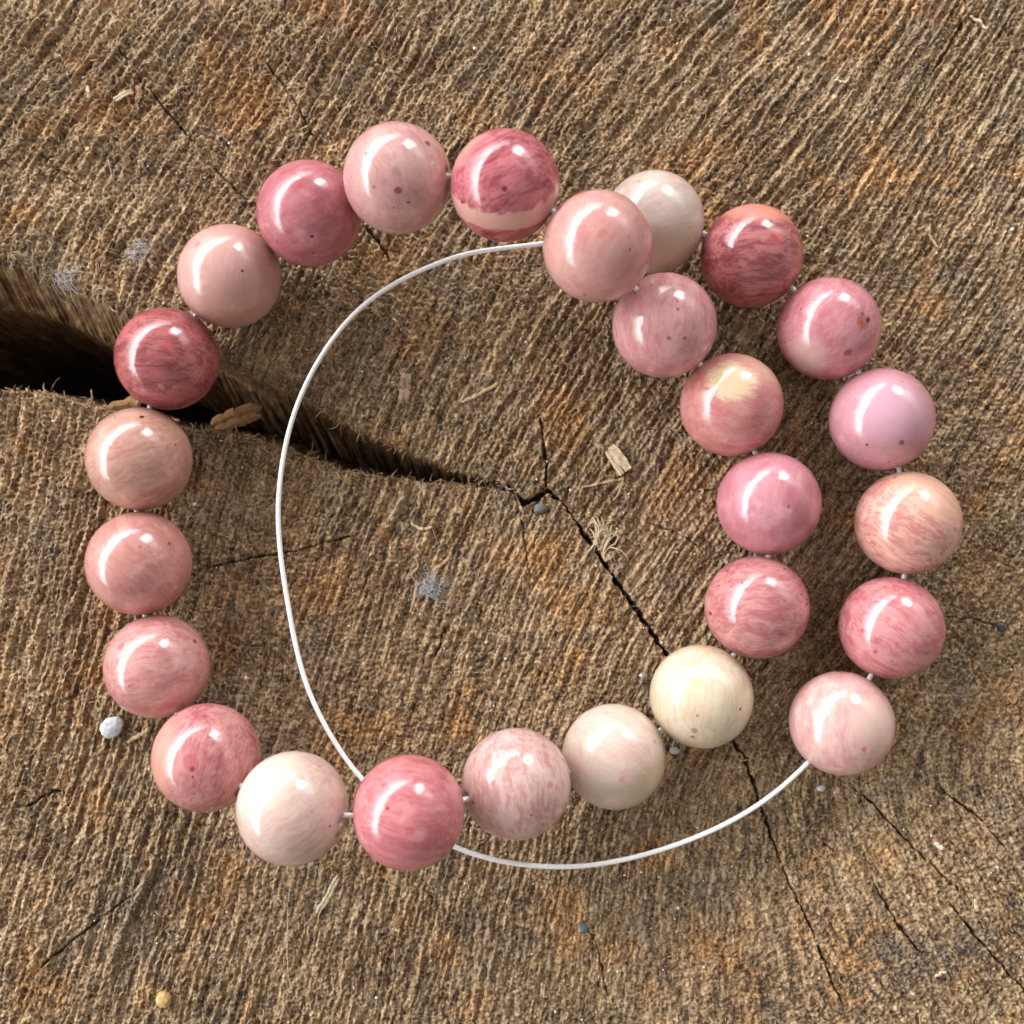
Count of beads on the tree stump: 26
